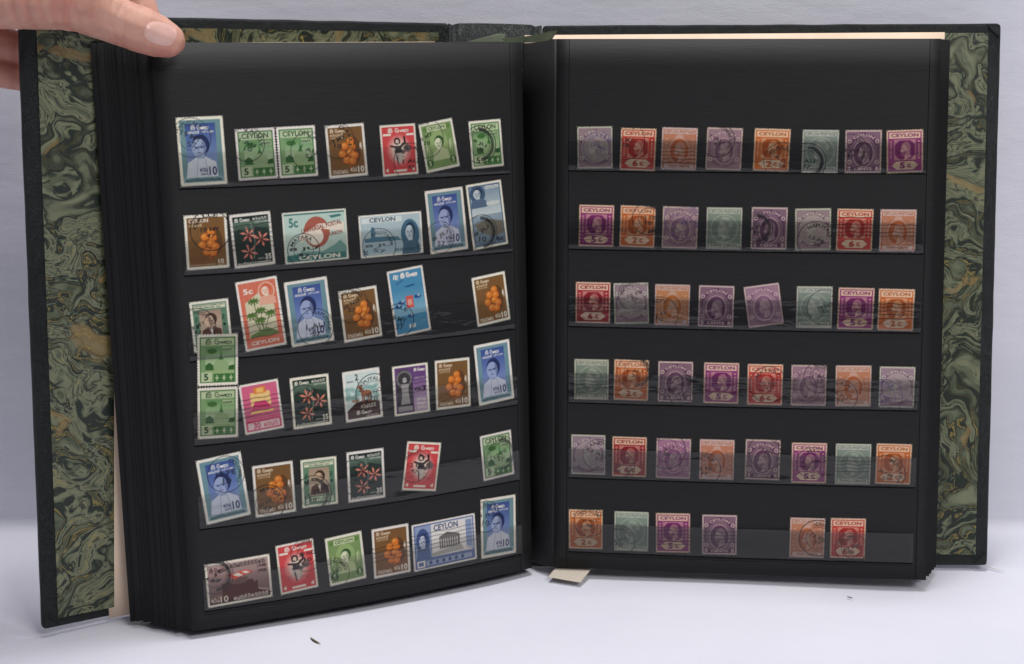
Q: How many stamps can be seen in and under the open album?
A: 86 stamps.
